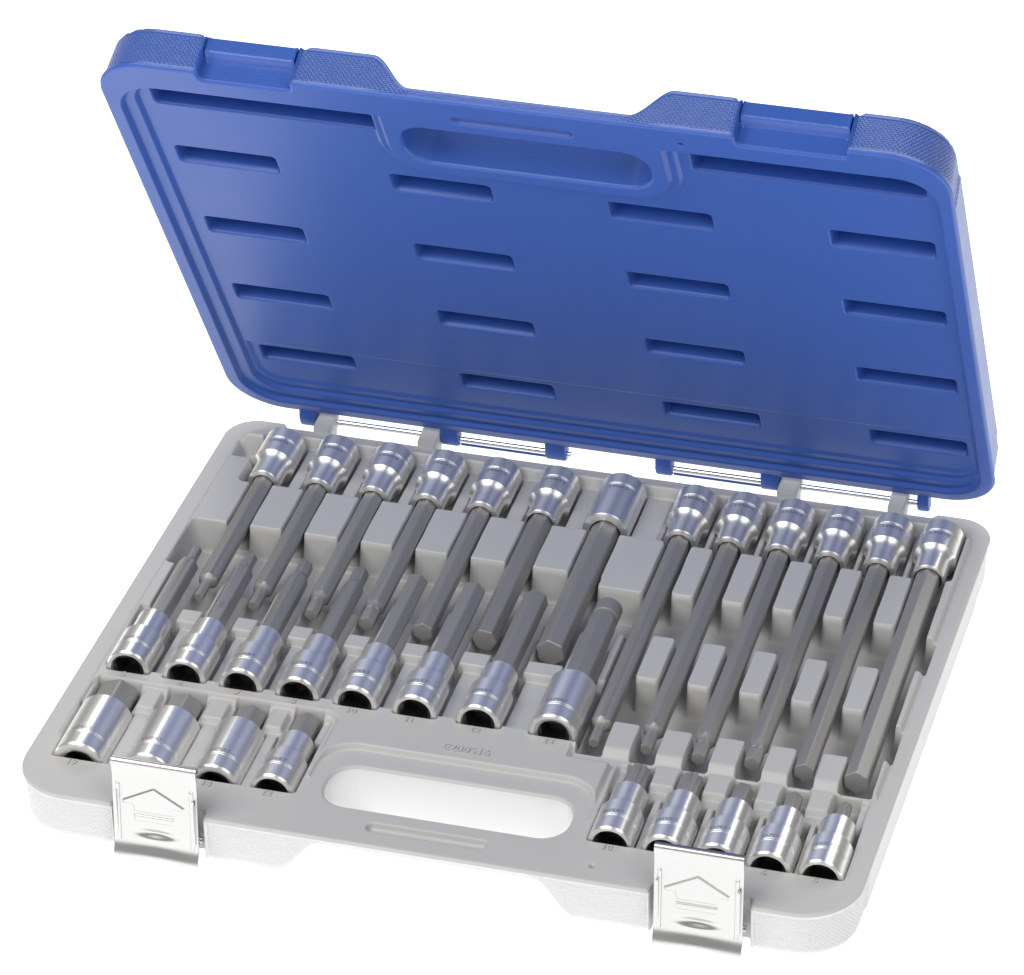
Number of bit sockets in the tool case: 30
